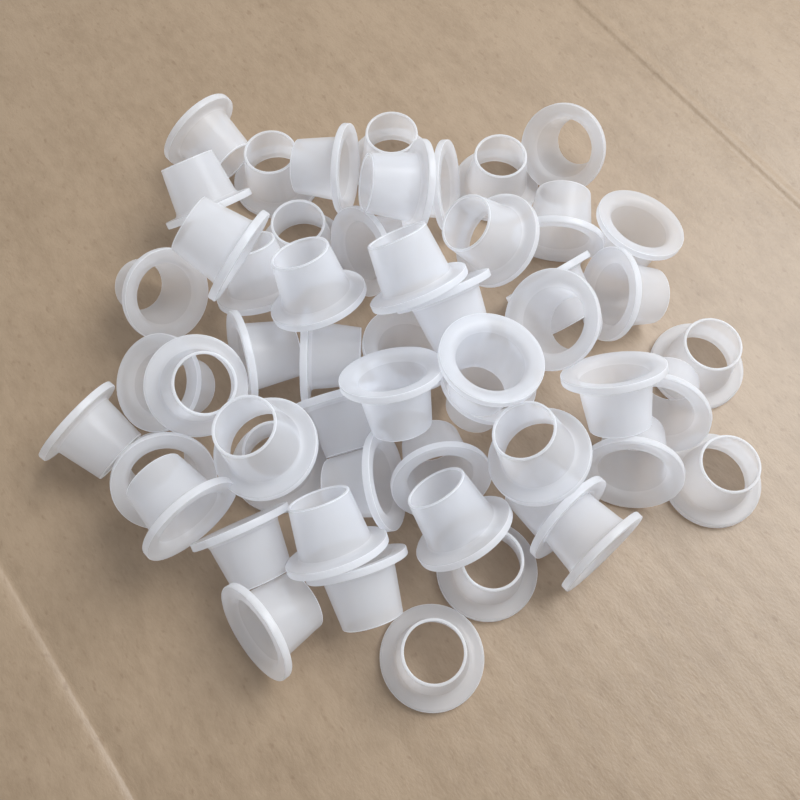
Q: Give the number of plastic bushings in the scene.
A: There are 54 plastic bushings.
